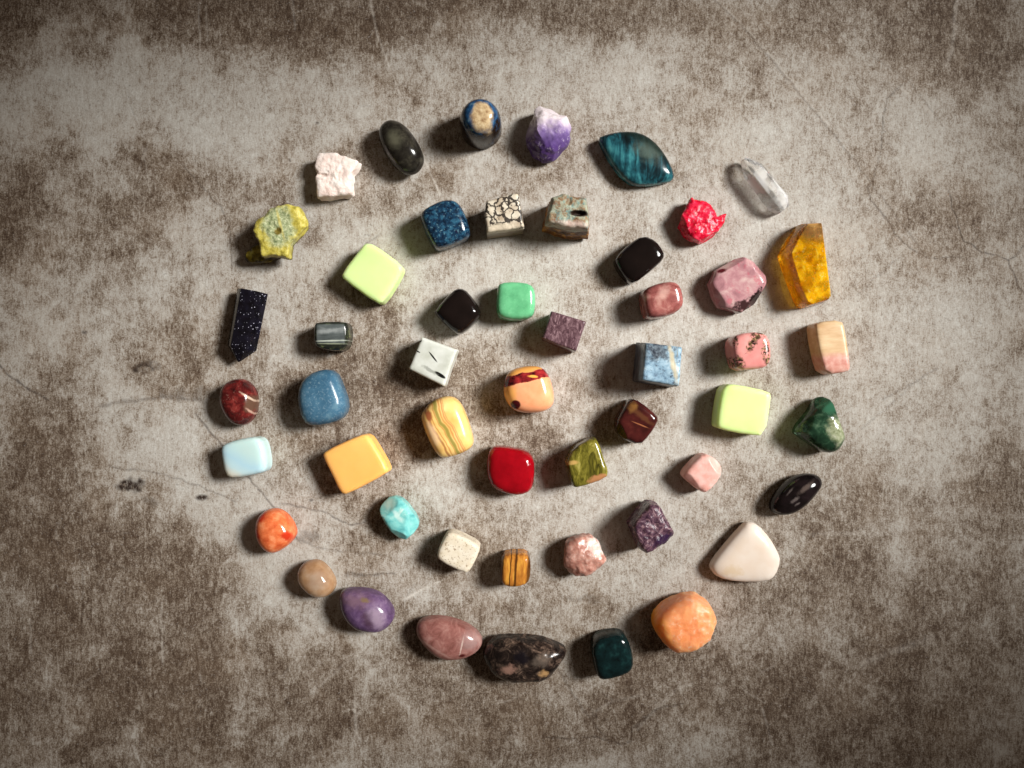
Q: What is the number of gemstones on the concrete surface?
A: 51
